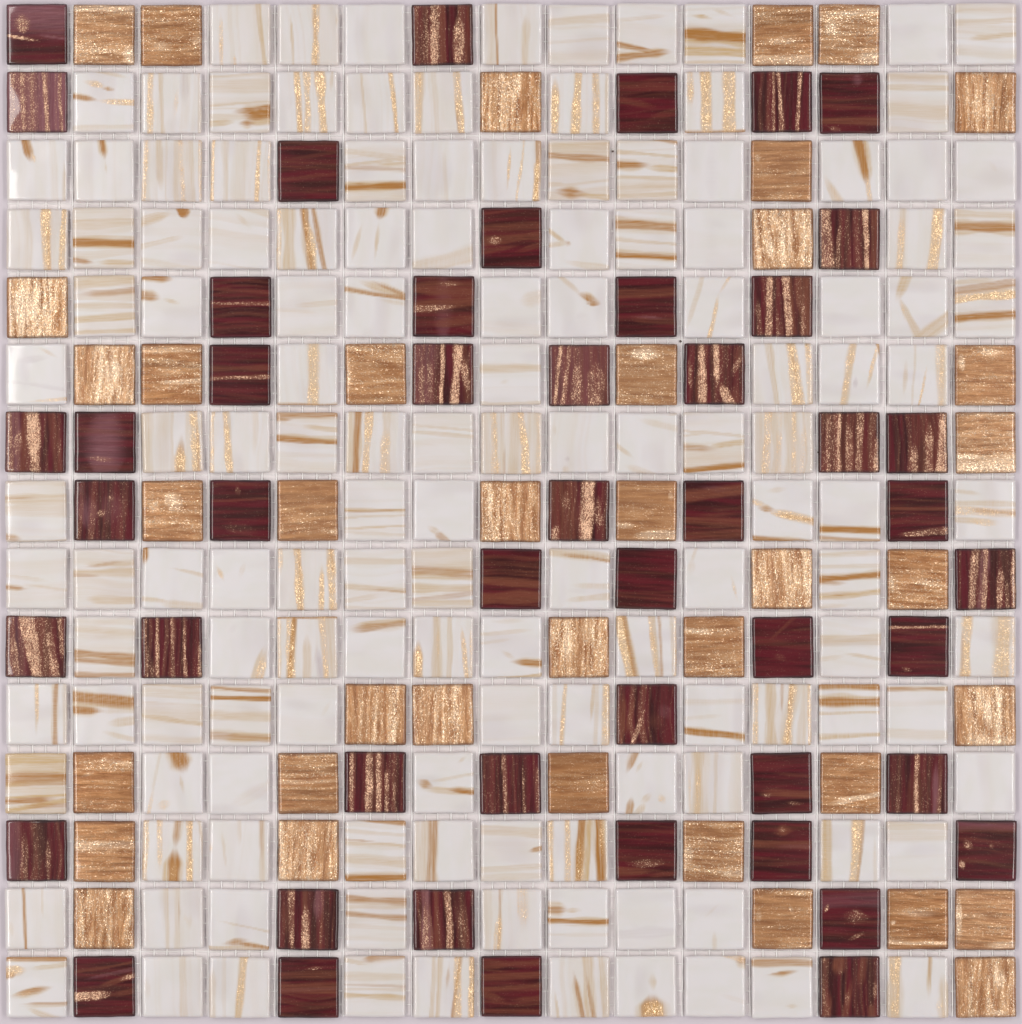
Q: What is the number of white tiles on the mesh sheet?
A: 138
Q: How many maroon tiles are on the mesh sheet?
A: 49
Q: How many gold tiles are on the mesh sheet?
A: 38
